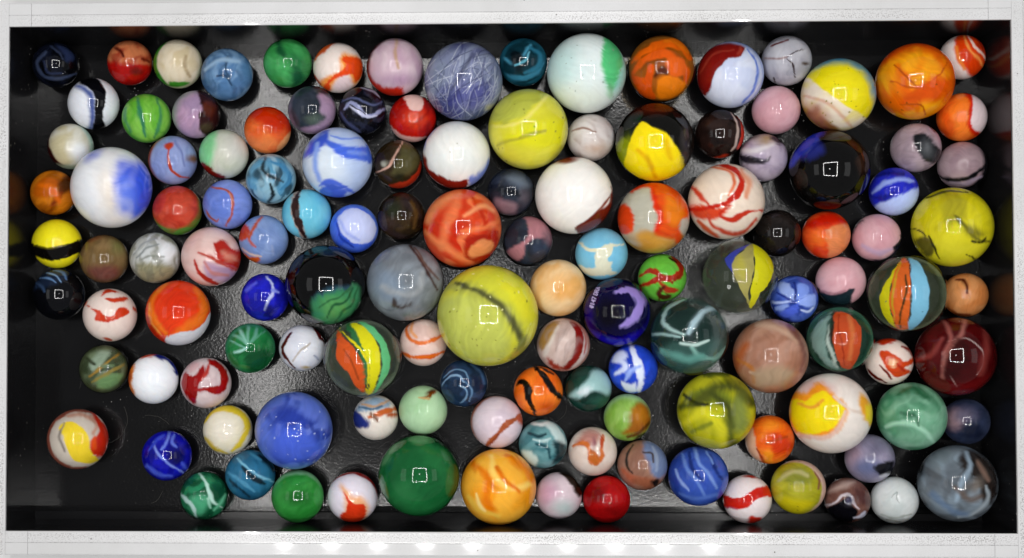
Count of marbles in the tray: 127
